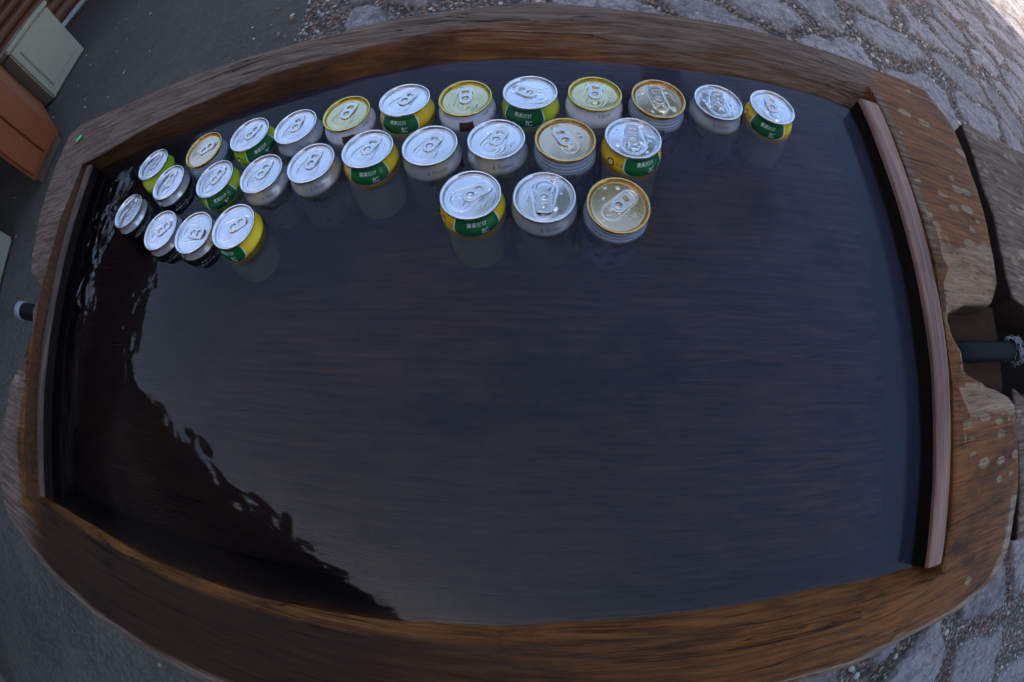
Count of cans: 28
